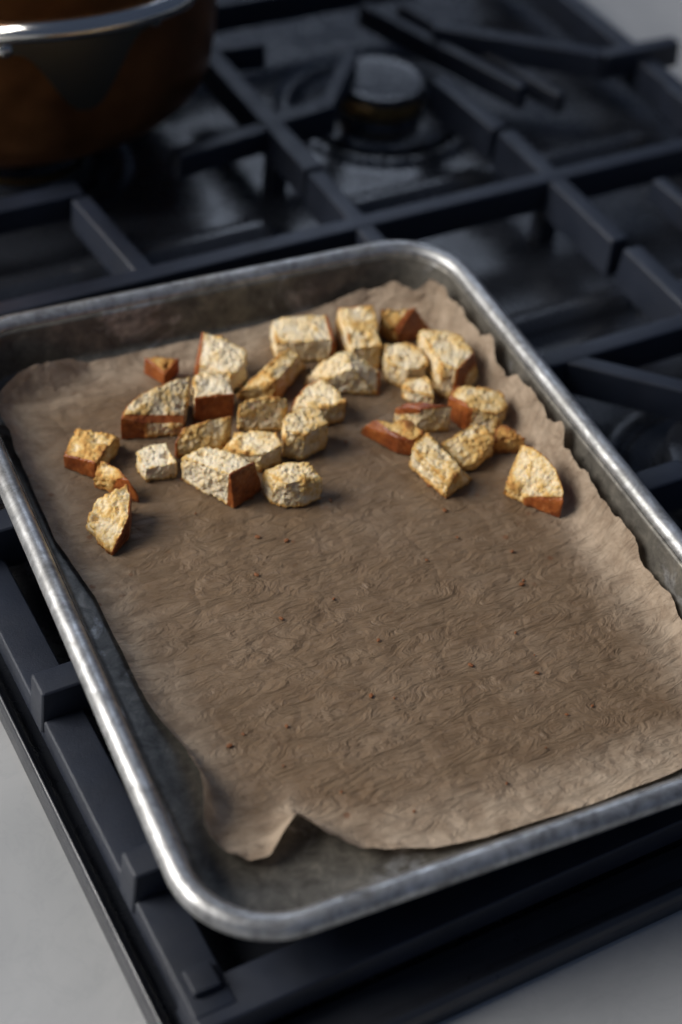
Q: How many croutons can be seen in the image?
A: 30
